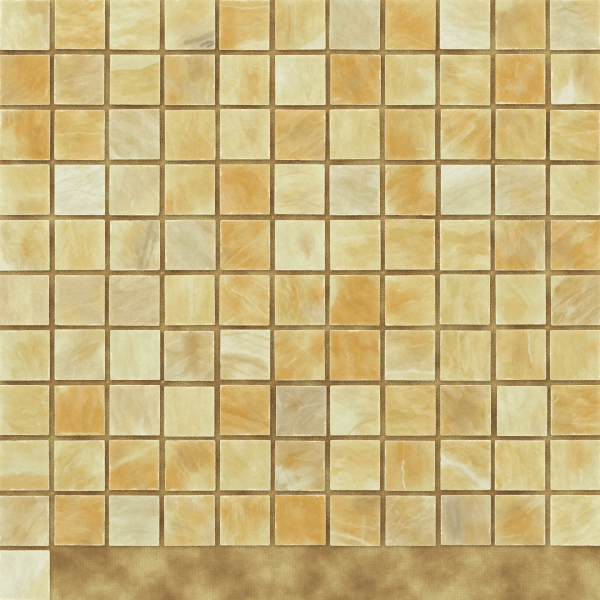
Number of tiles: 111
